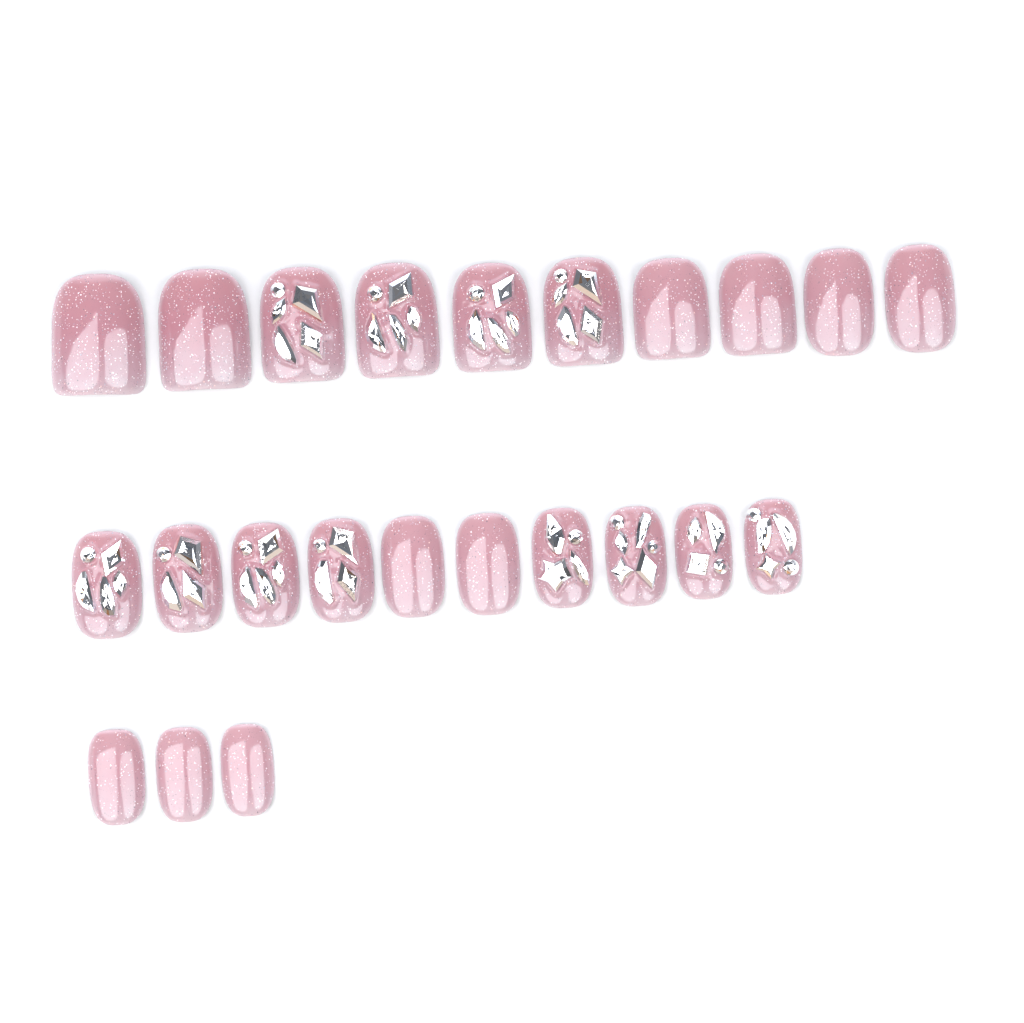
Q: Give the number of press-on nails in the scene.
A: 23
